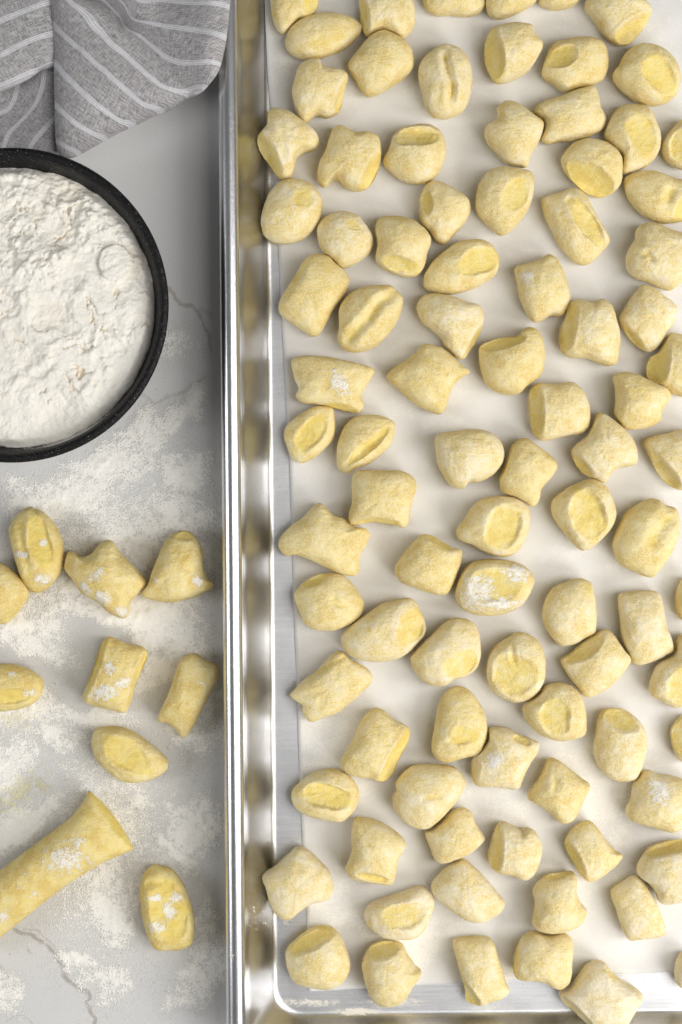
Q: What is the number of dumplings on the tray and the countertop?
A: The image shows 100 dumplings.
